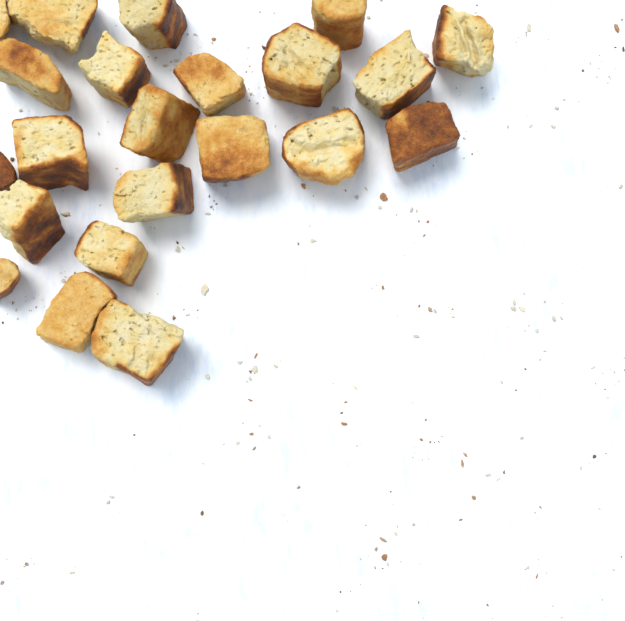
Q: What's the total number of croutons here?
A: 22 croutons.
